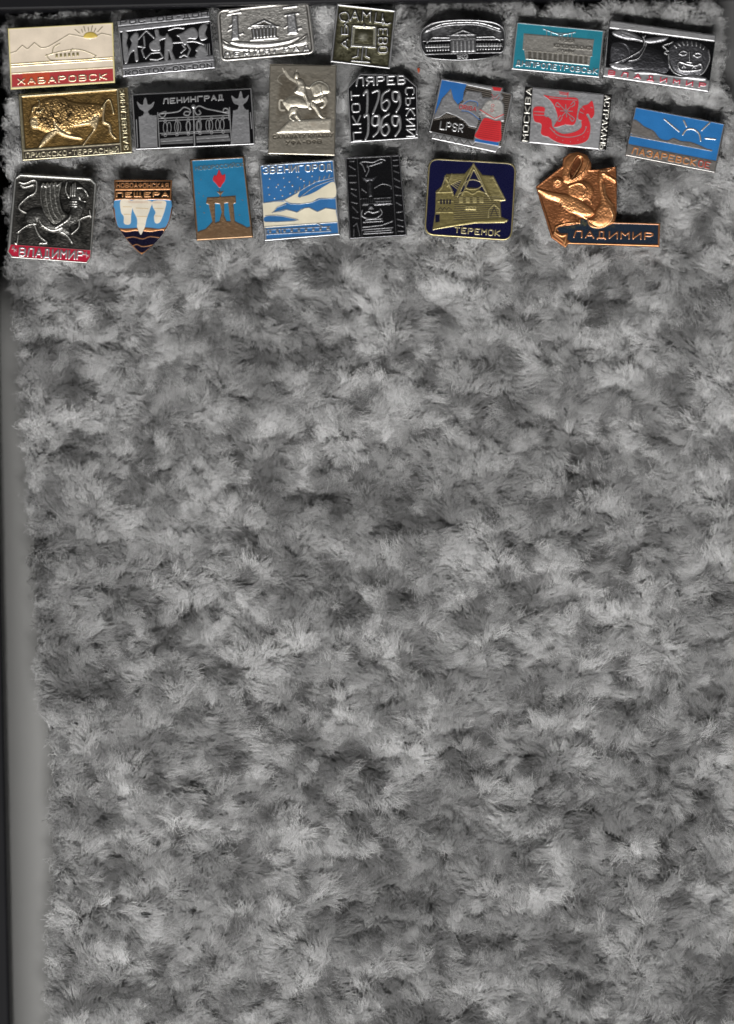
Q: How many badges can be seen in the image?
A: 21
